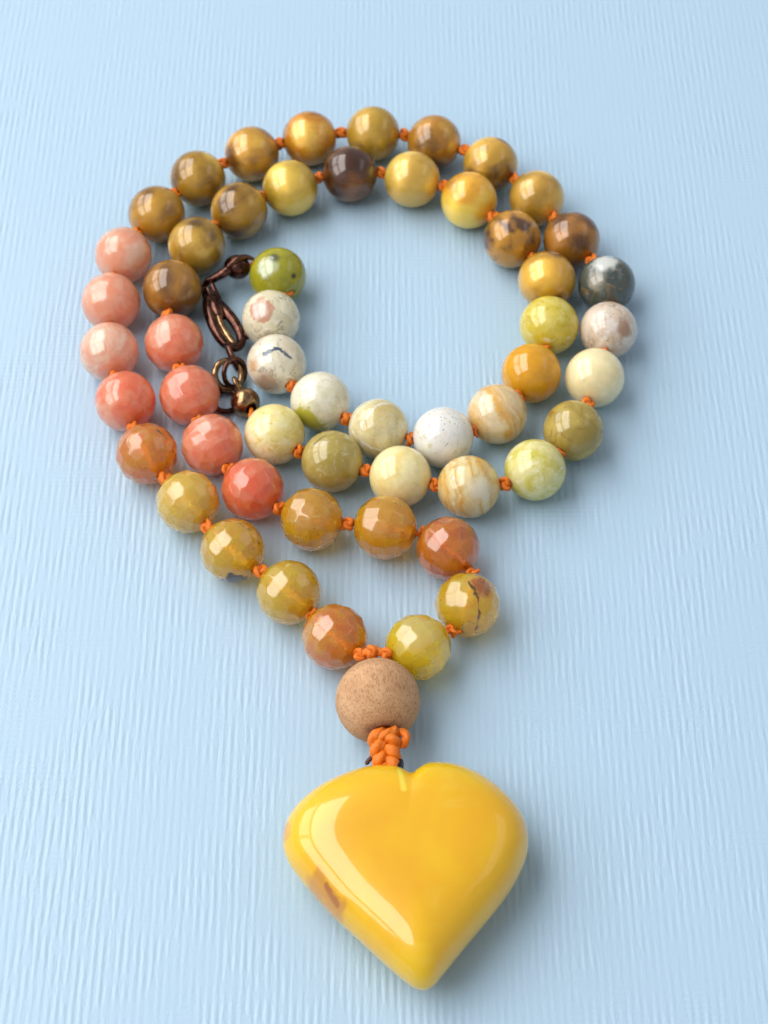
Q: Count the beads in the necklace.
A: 55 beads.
